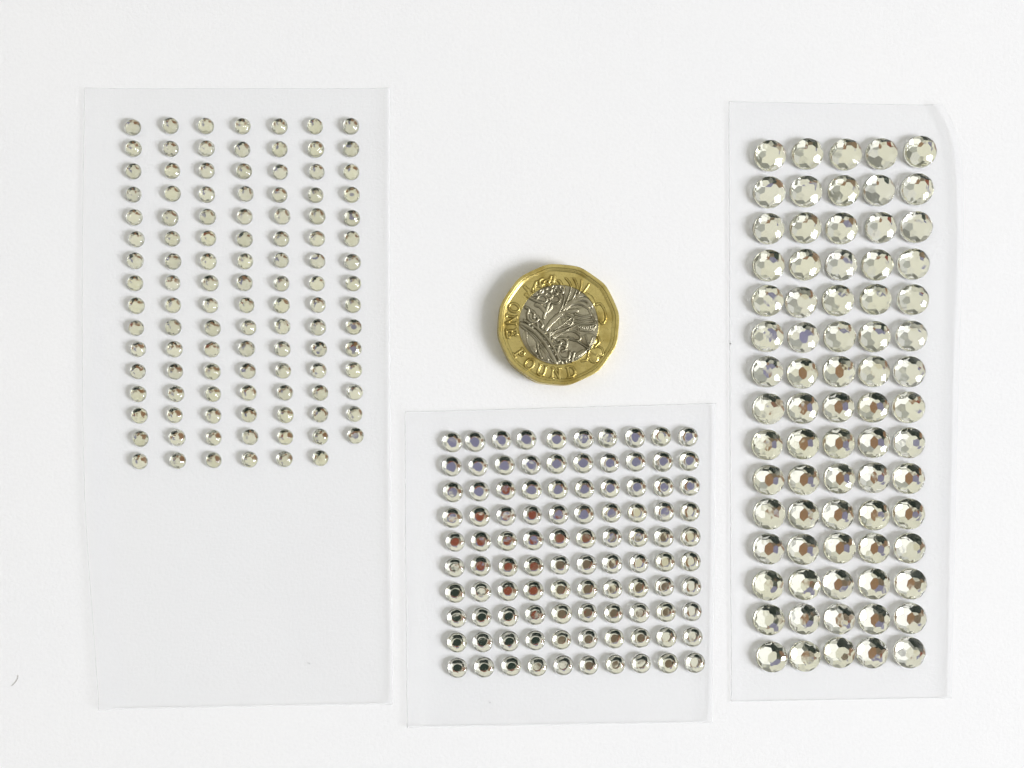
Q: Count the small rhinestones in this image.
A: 111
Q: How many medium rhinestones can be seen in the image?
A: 100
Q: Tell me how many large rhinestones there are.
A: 75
